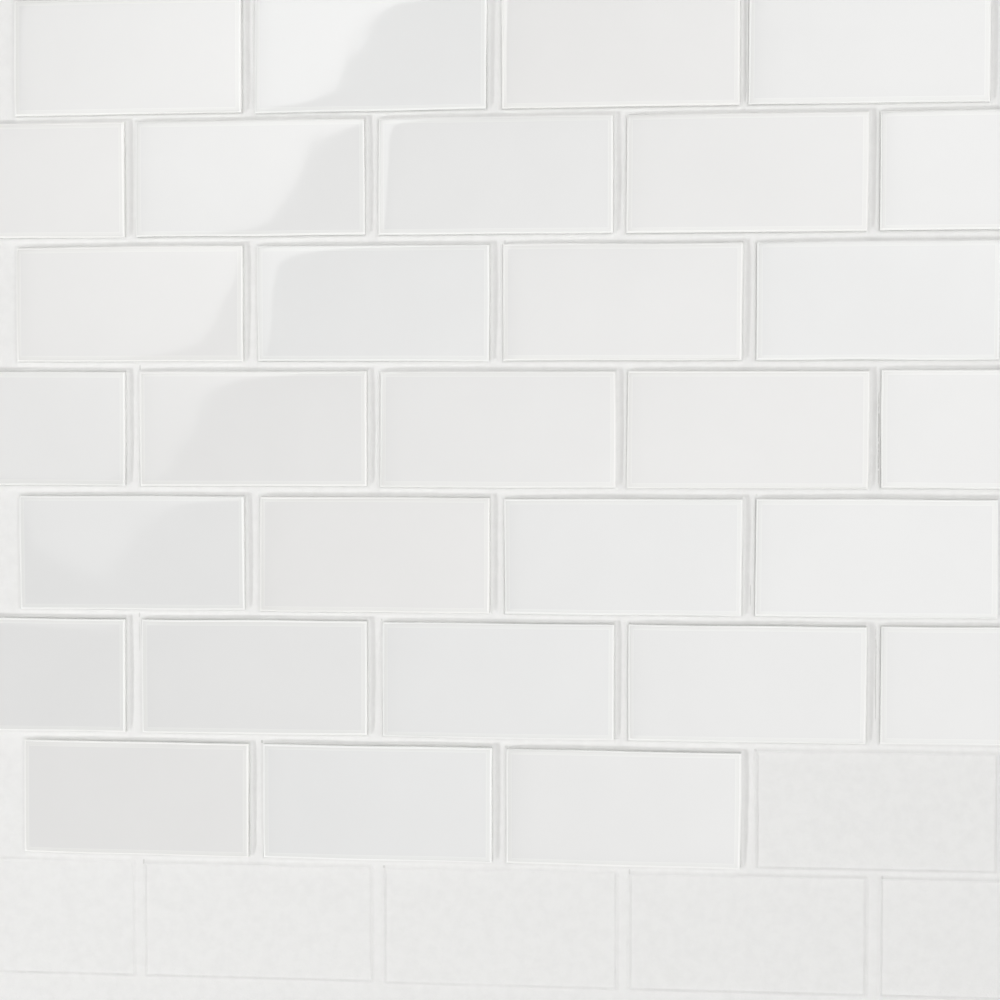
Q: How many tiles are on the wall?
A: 30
